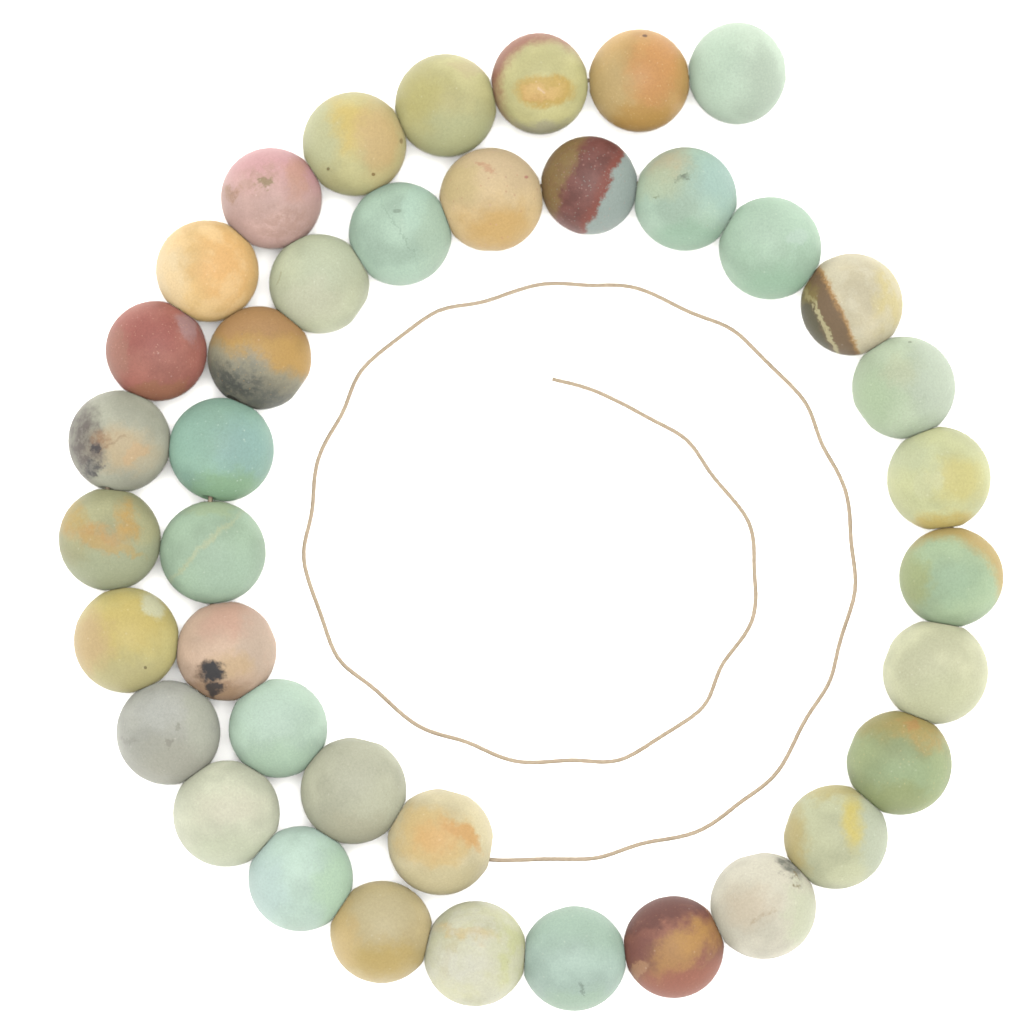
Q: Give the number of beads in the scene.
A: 39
